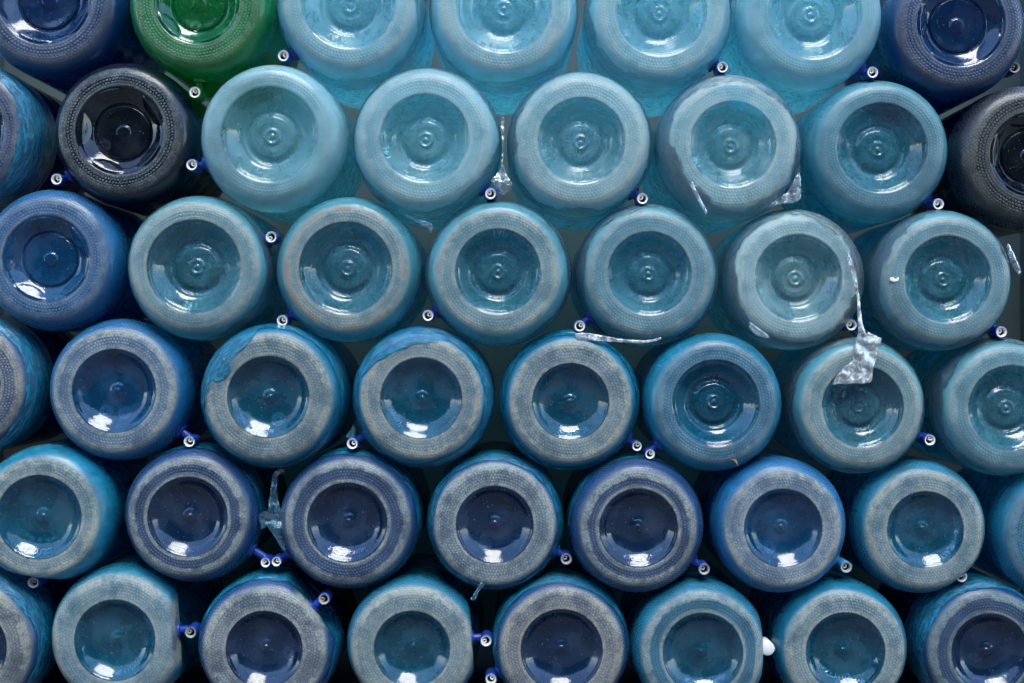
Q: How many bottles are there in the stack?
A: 46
